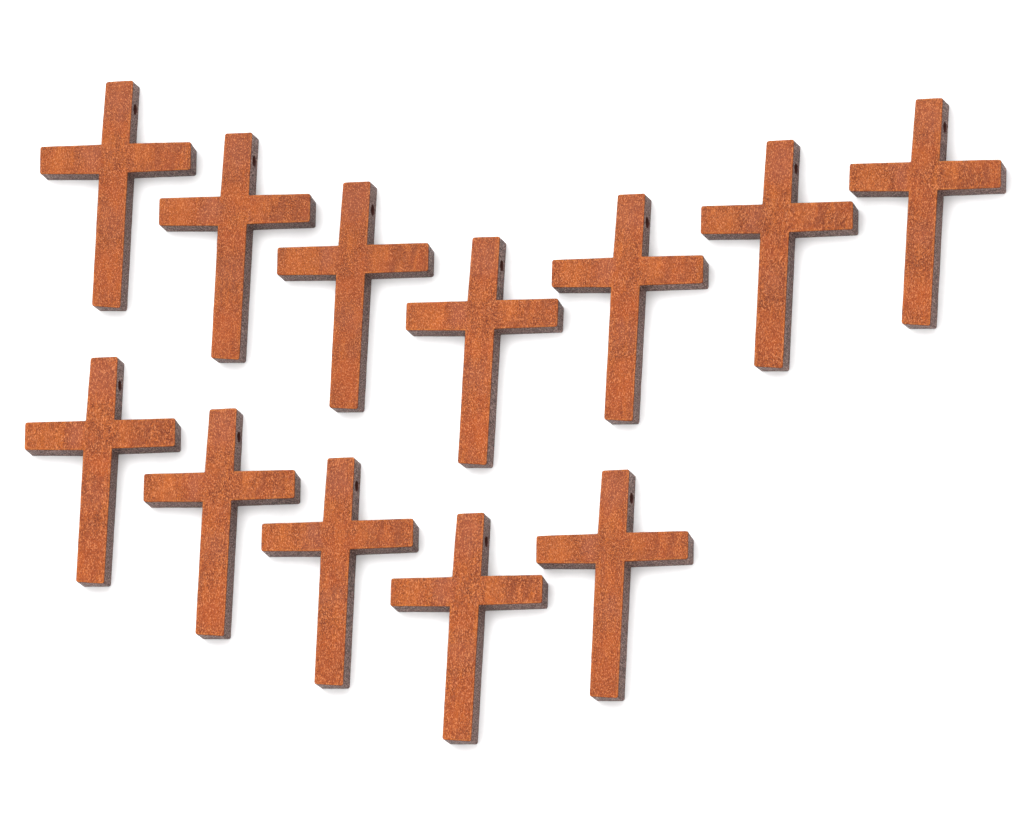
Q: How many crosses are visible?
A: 12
